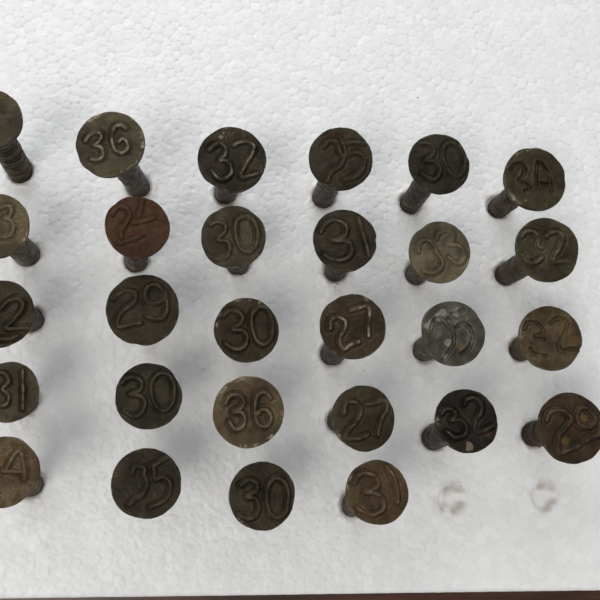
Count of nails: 28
